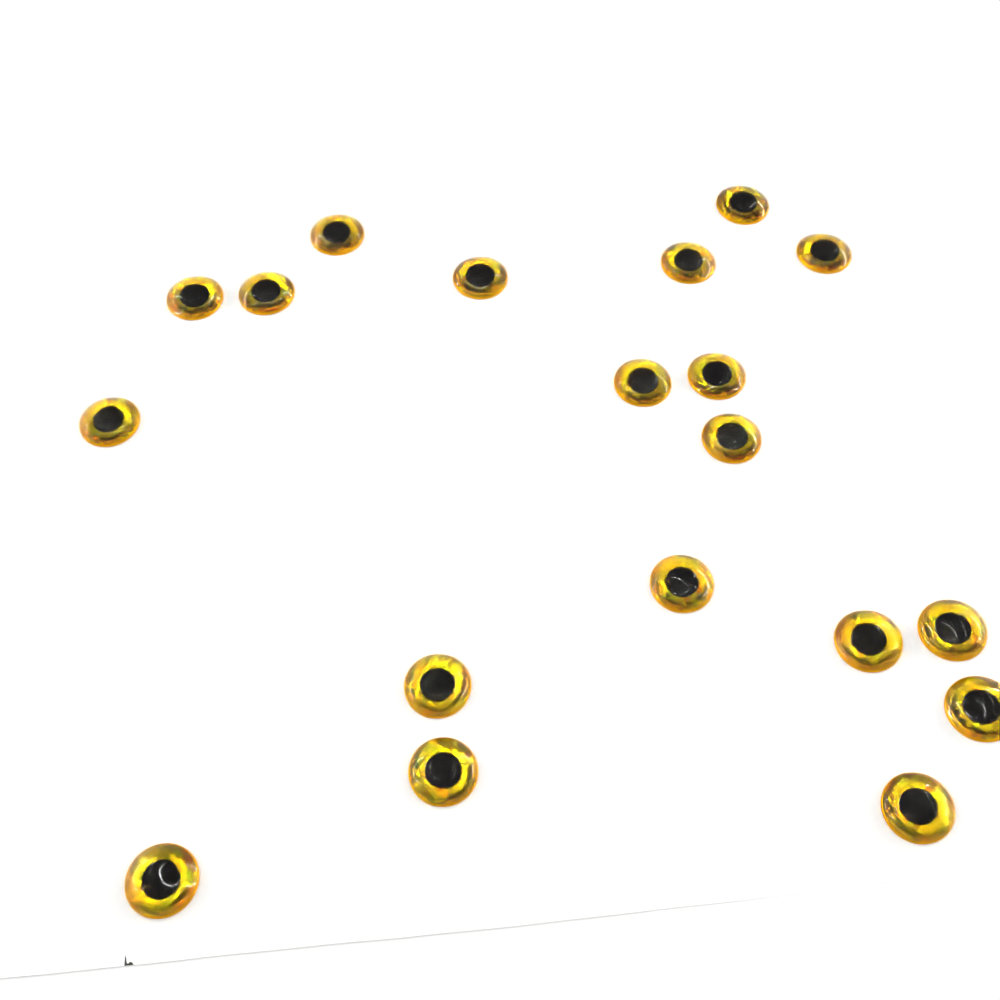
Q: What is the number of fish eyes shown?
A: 19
